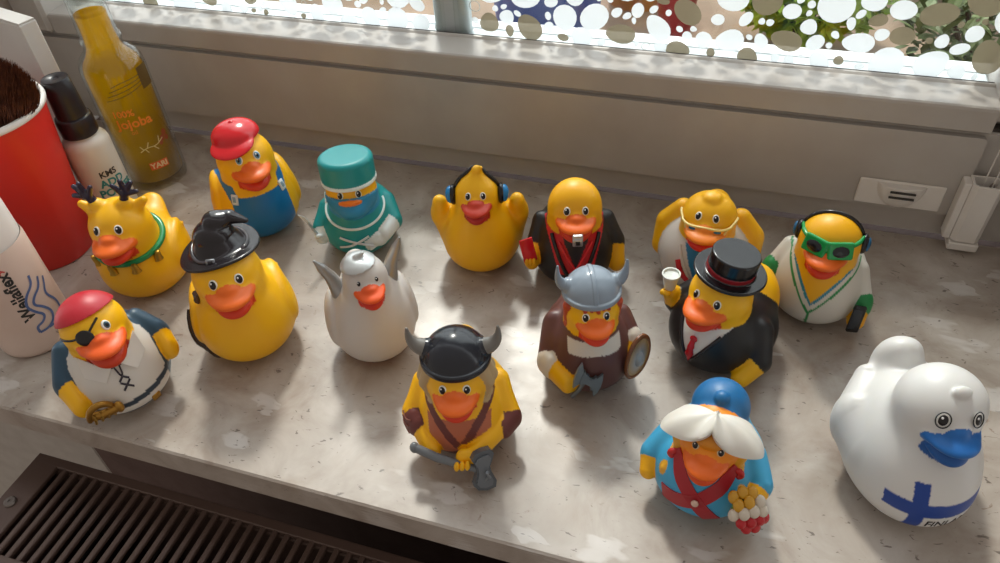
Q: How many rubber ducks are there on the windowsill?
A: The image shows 15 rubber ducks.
